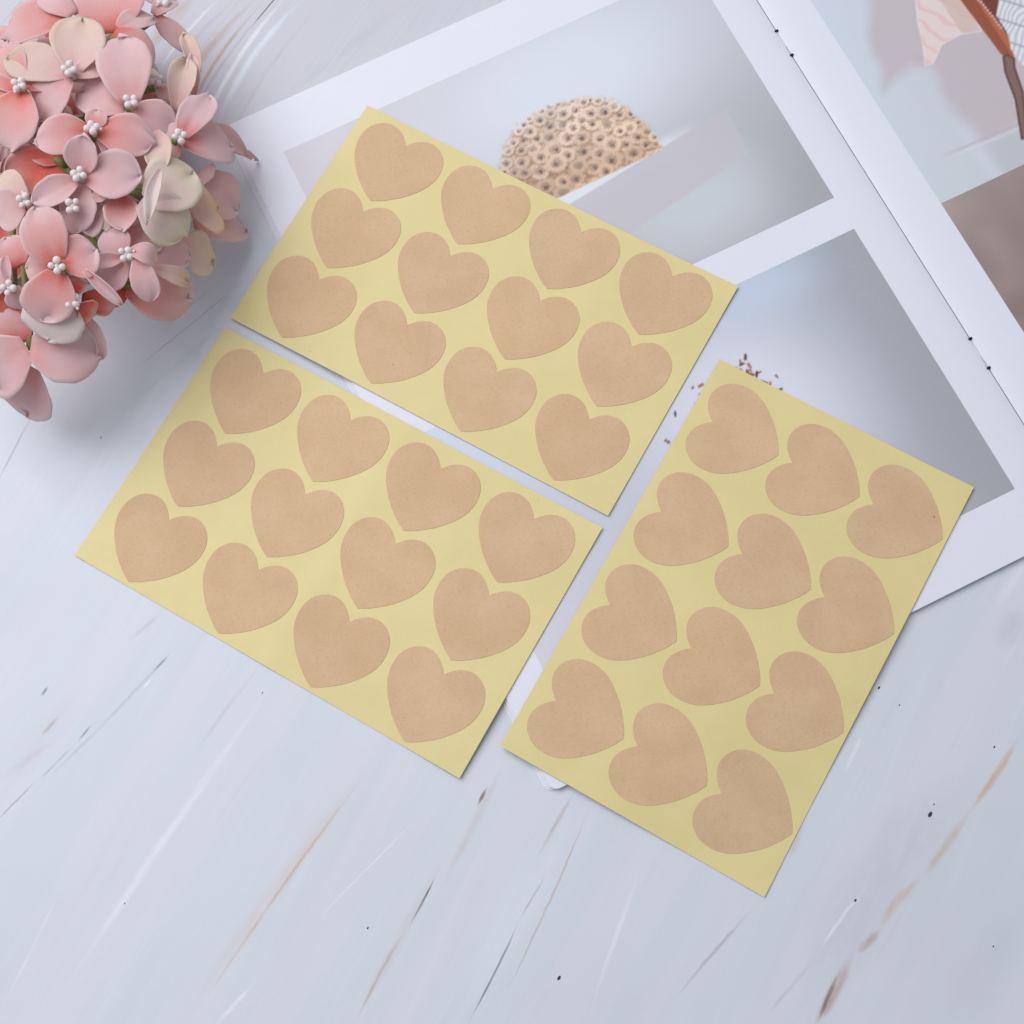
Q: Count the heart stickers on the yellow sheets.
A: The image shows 36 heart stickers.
